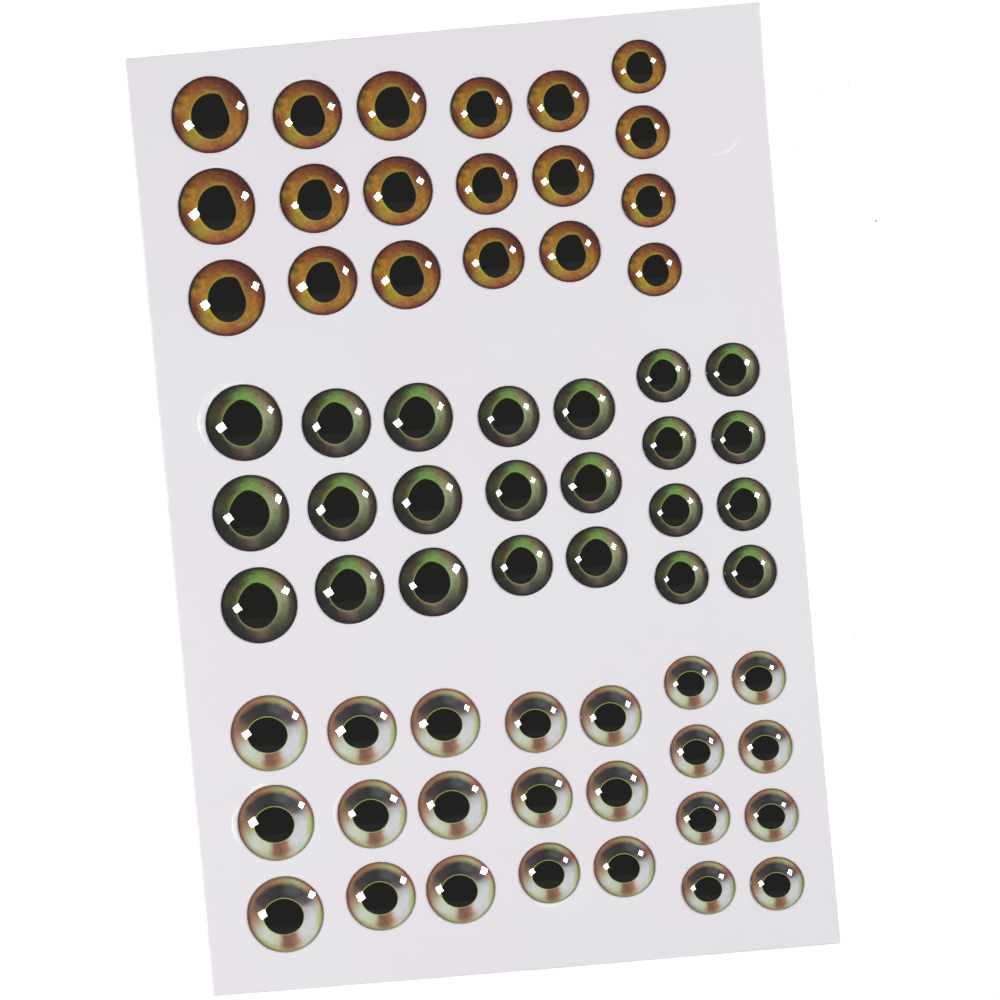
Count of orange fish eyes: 19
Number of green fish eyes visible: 23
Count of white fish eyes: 23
